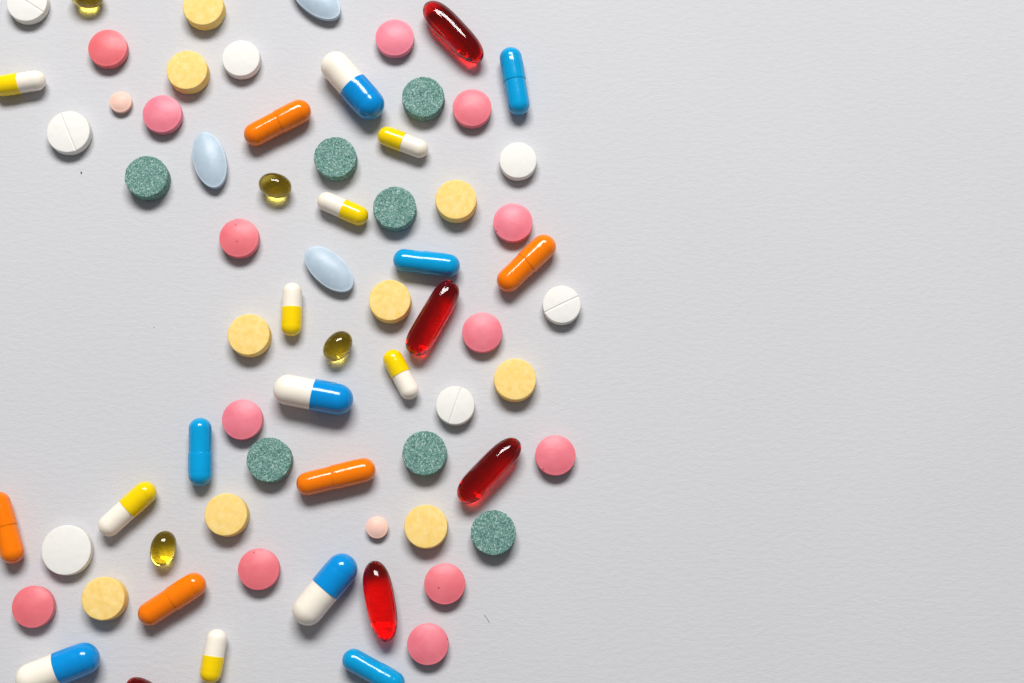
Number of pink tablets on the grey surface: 13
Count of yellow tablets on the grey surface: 9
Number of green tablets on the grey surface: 7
